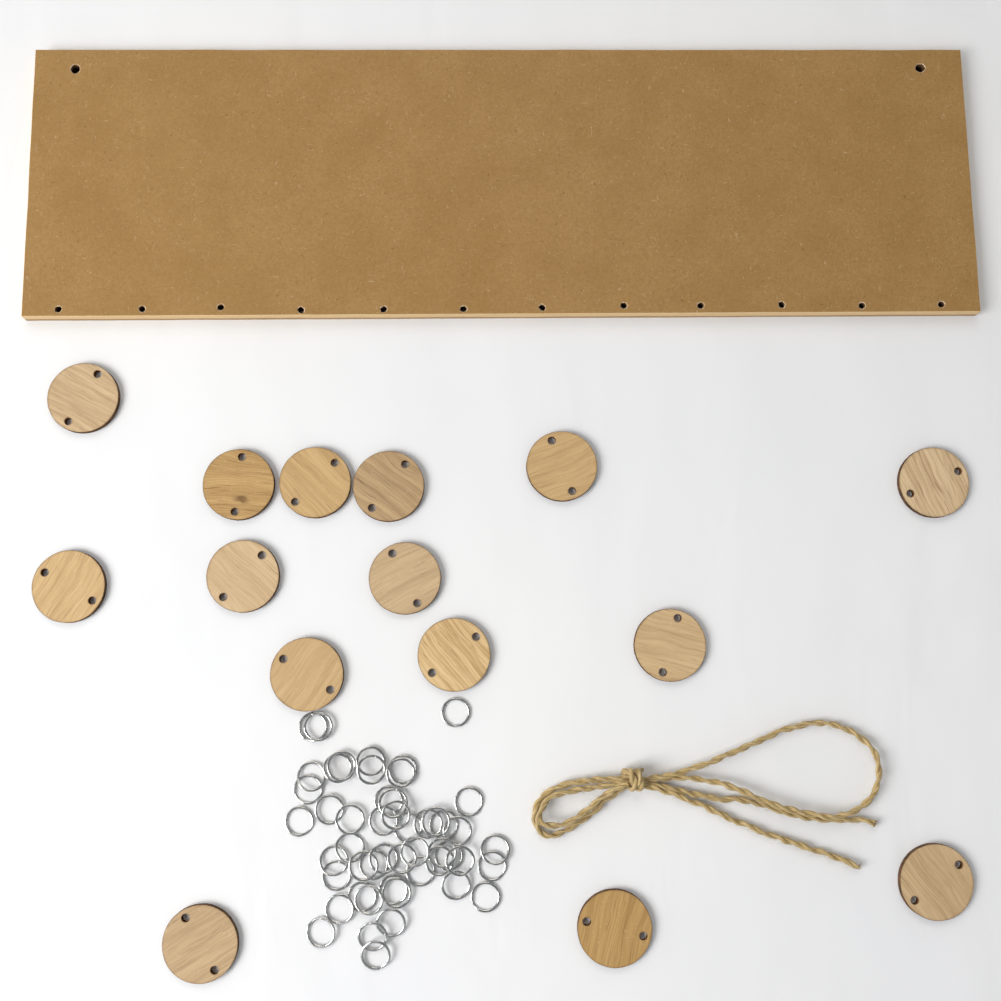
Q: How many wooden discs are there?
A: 15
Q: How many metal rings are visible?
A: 50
